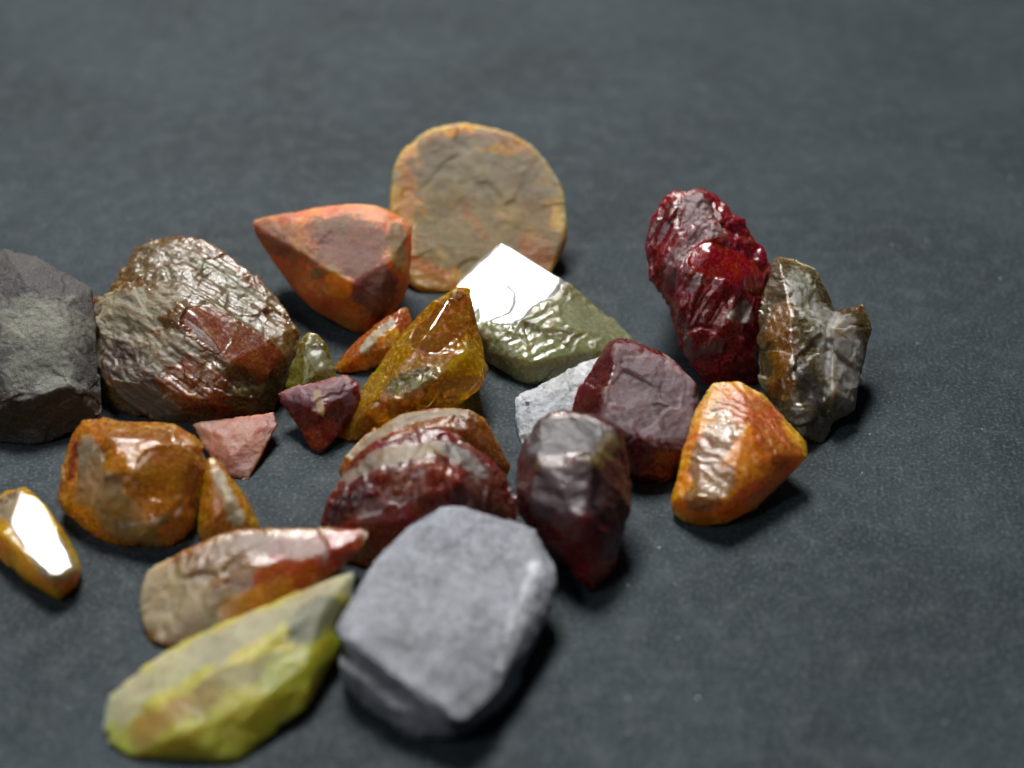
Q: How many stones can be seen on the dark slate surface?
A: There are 24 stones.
